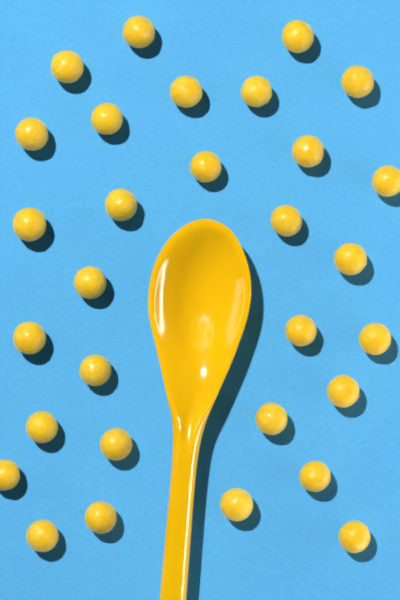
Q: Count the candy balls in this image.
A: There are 30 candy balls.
